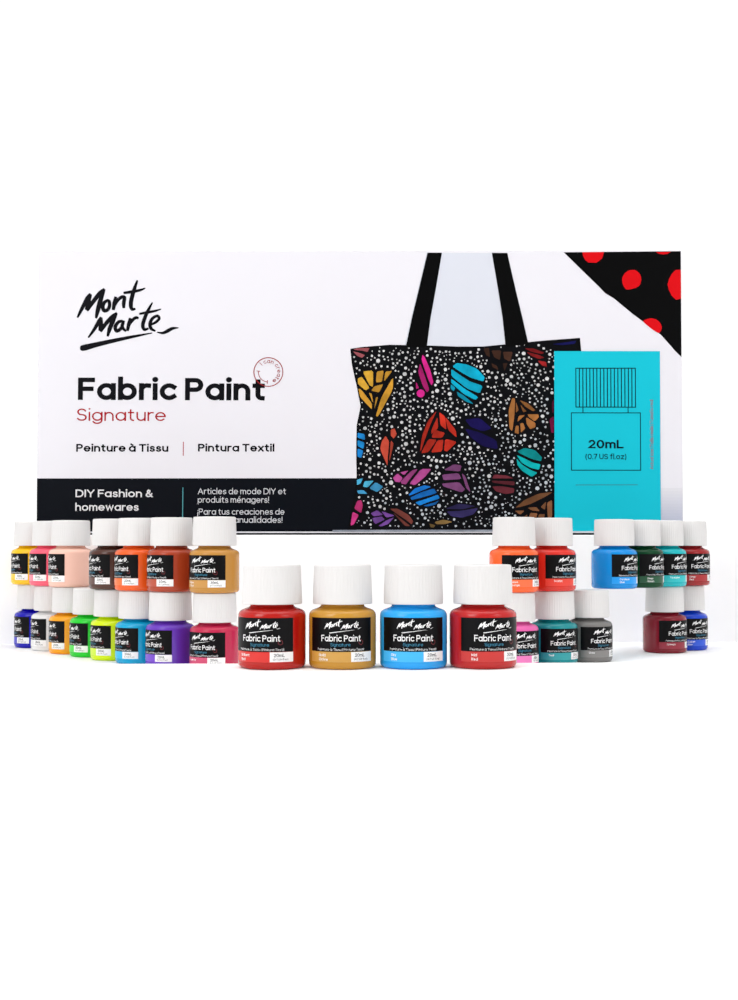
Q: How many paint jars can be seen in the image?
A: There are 30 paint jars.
